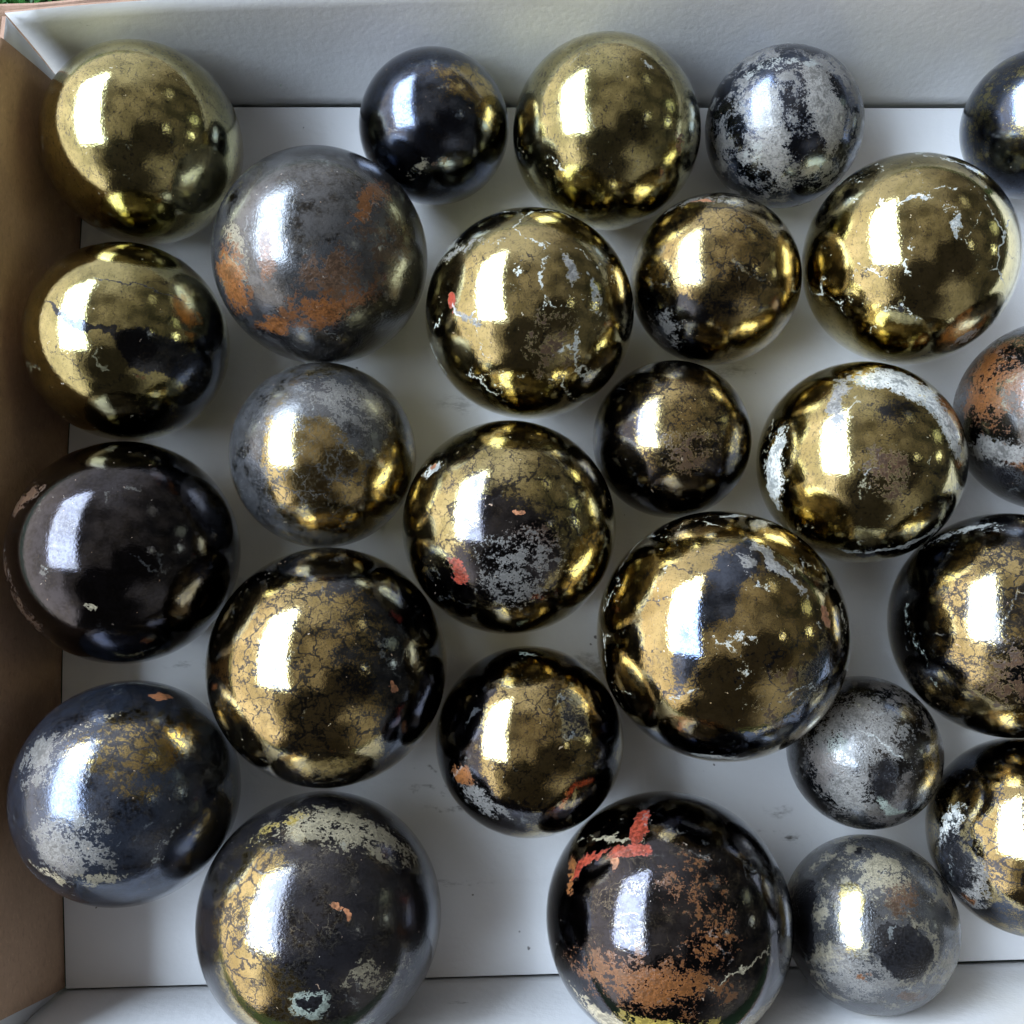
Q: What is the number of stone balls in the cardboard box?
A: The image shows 26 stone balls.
